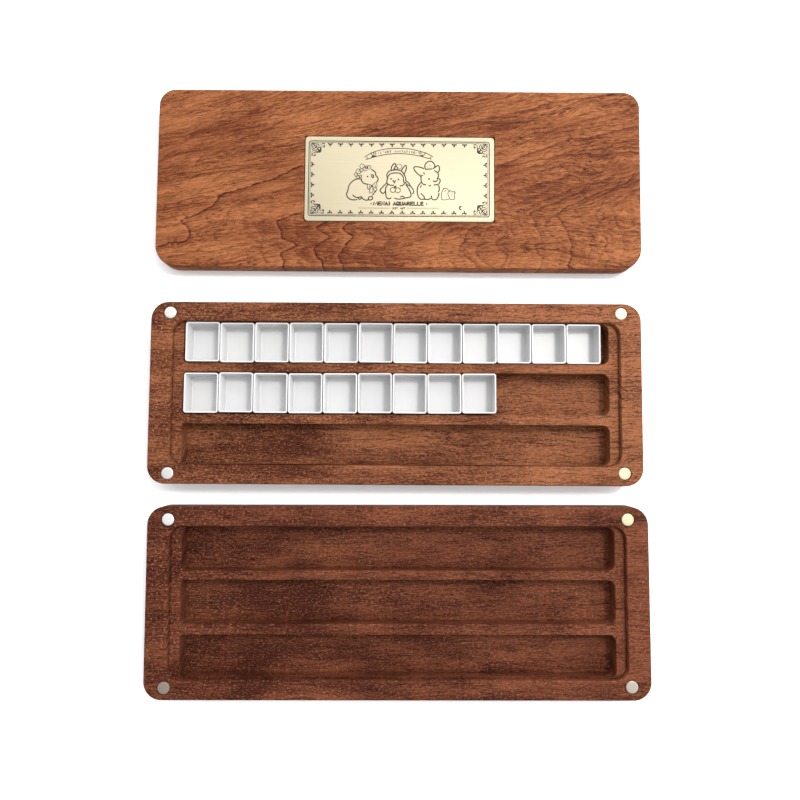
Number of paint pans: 21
